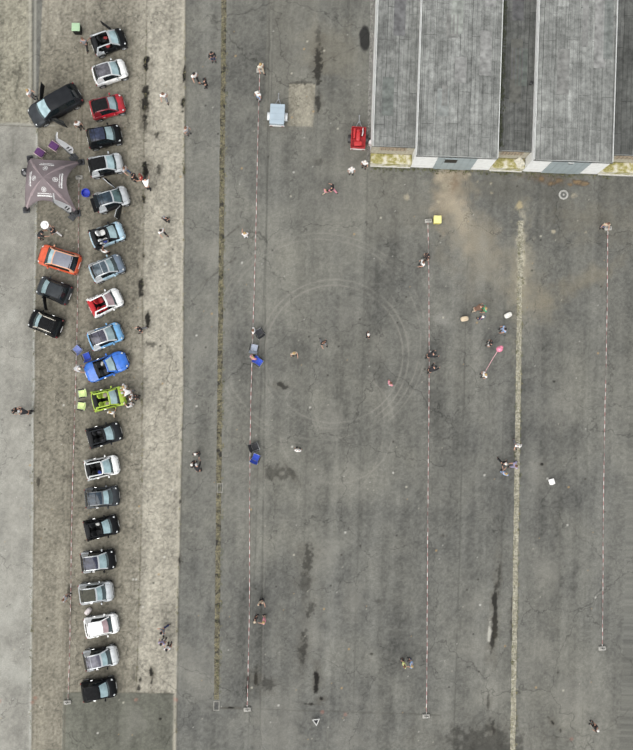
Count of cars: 25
